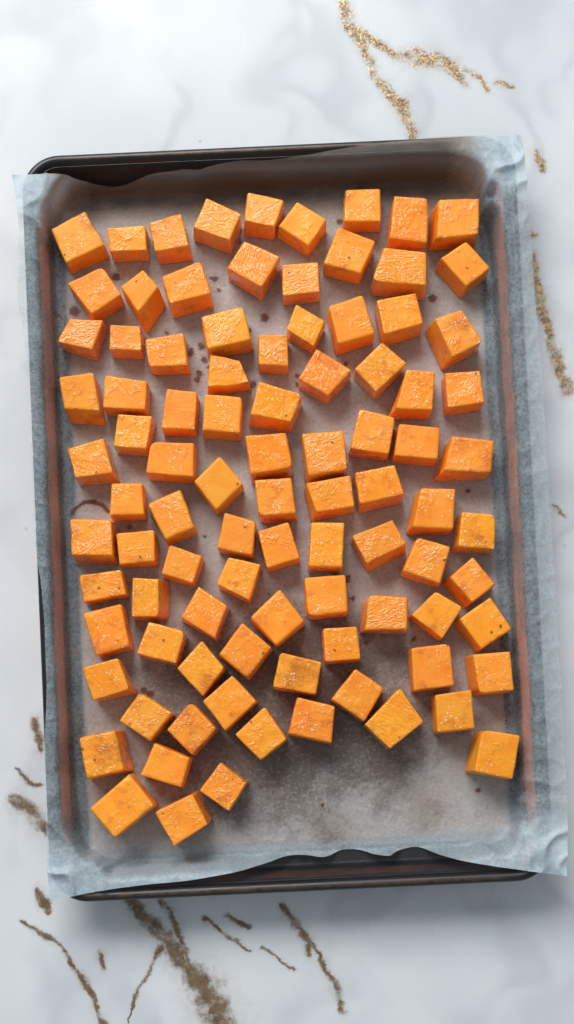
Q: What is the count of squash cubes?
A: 93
